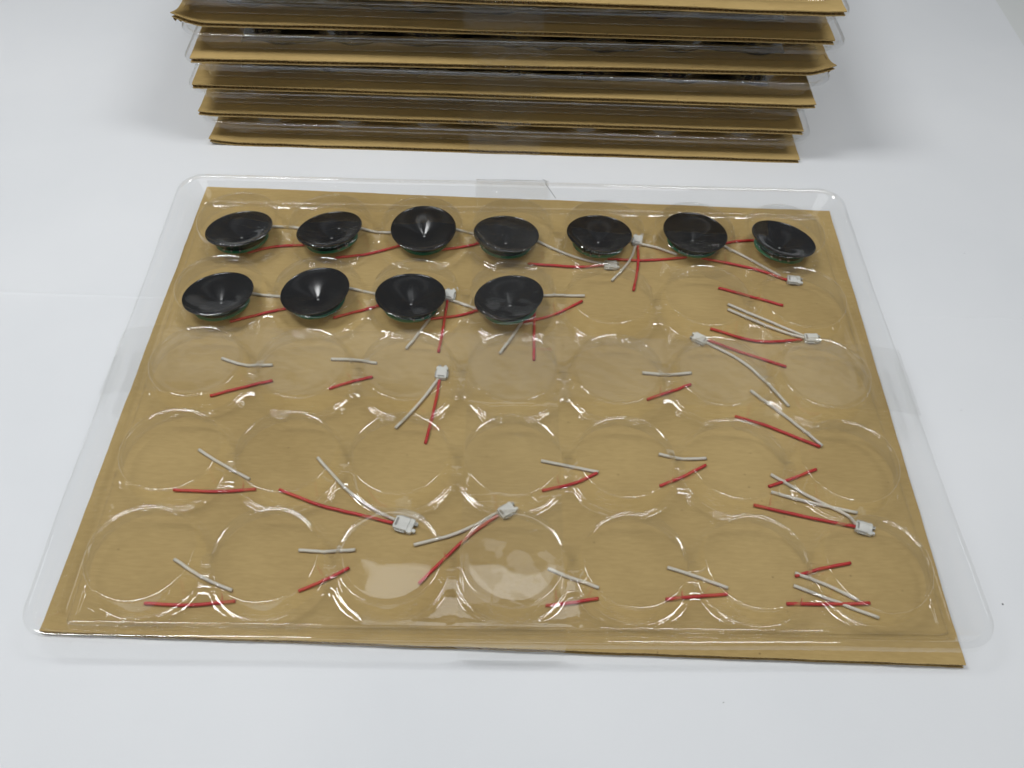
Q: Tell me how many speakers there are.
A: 11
